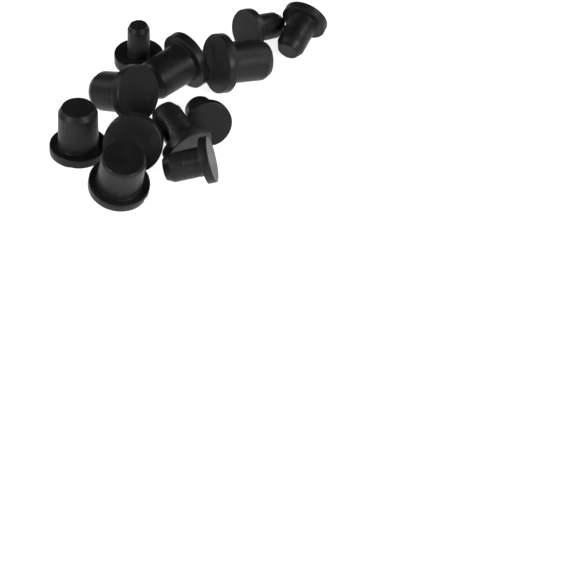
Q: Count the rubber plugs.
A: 12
